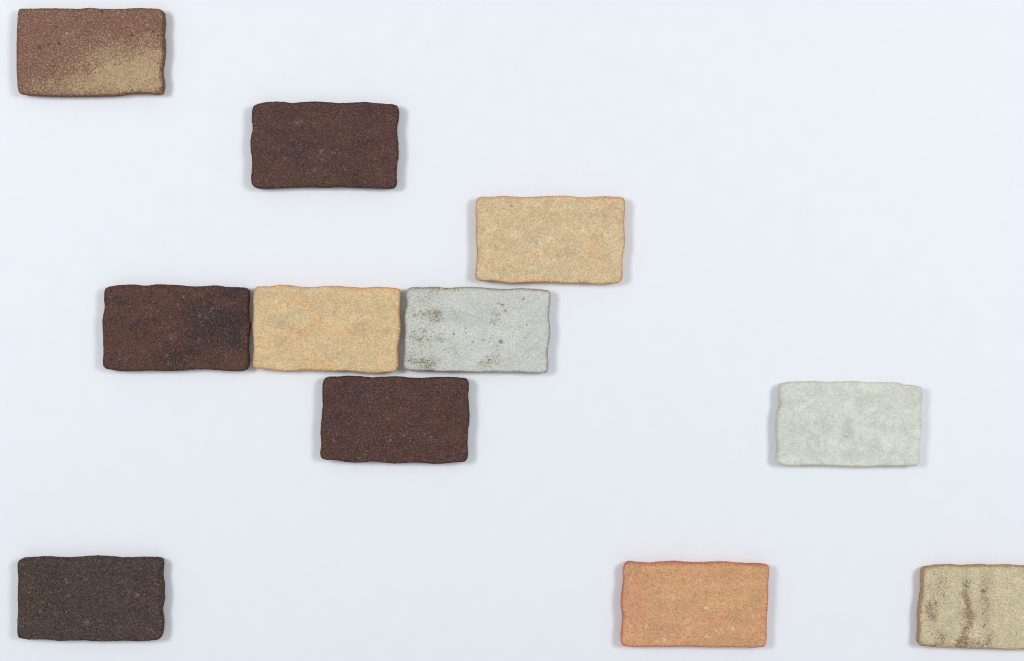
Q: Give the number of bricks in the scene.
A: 11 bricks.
